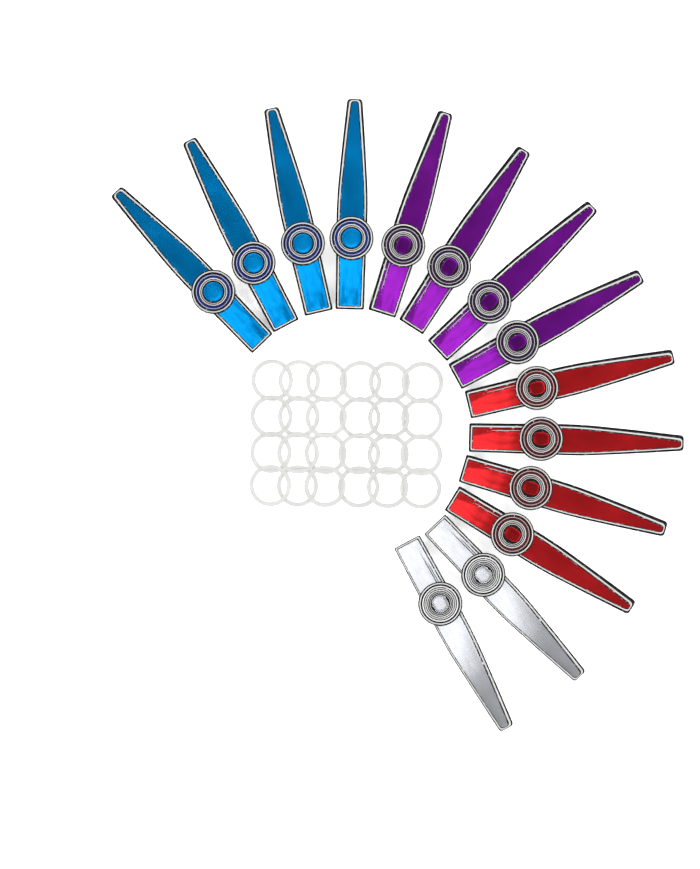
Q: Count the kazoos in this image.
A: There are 14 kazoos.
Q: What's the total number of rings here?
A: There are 24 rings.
